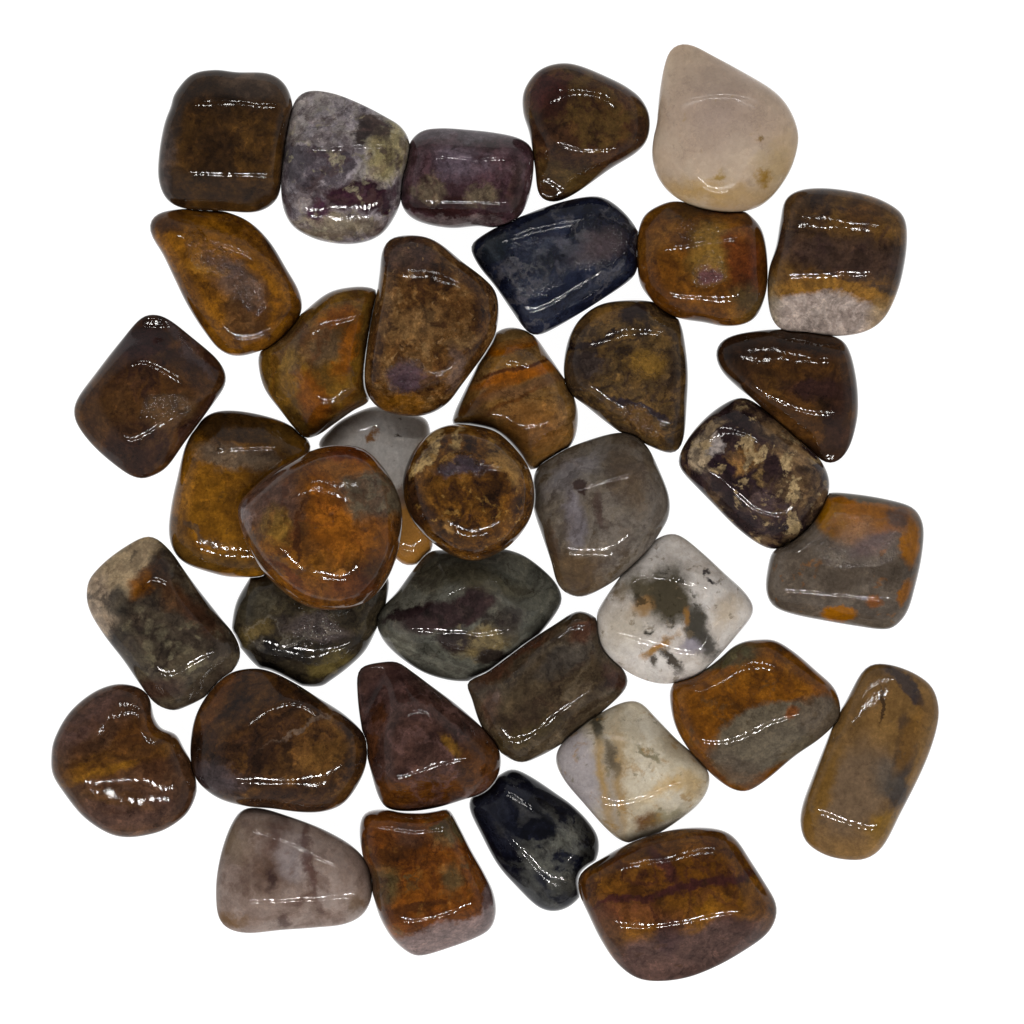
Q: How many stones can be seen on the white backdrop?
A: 37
